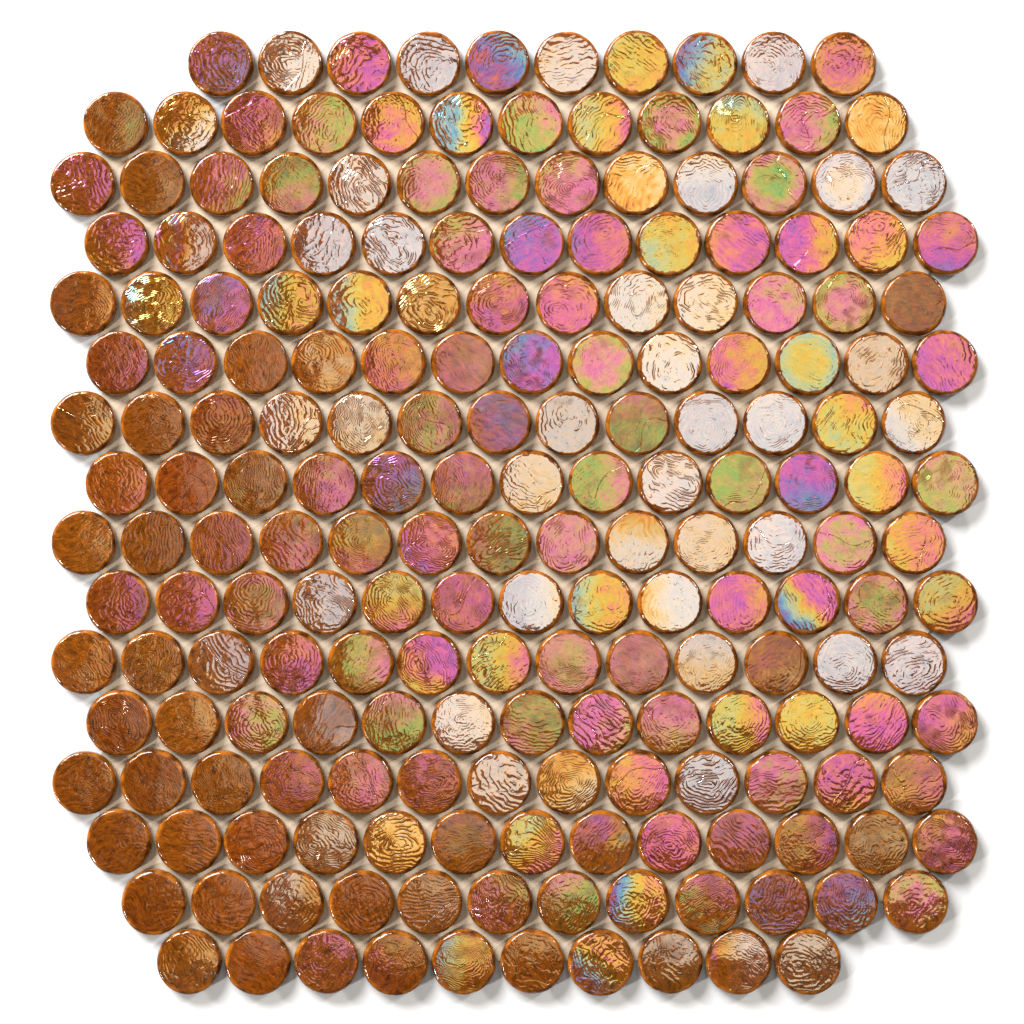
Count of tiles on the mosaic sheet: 200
